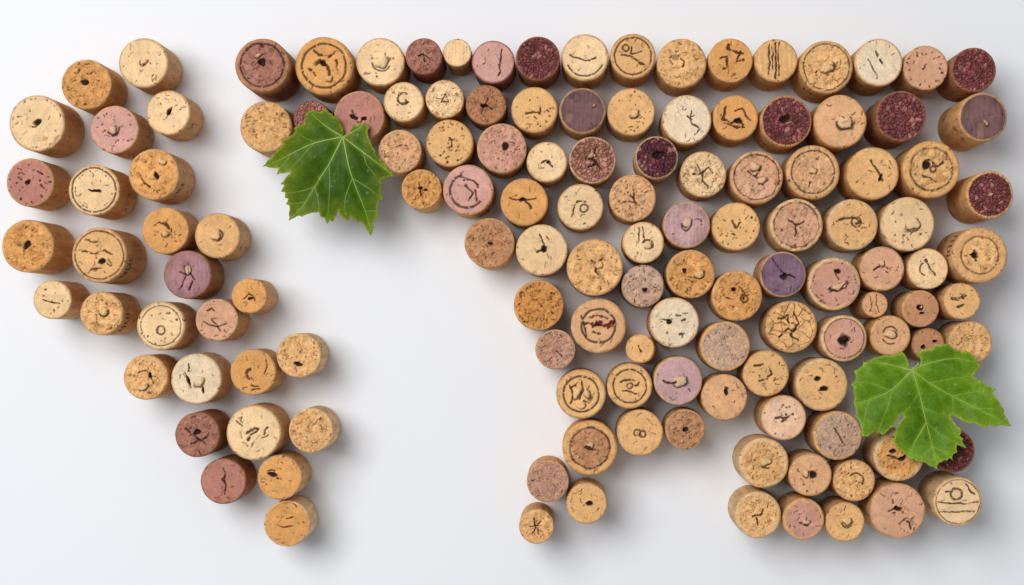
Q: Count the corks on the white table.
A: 131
